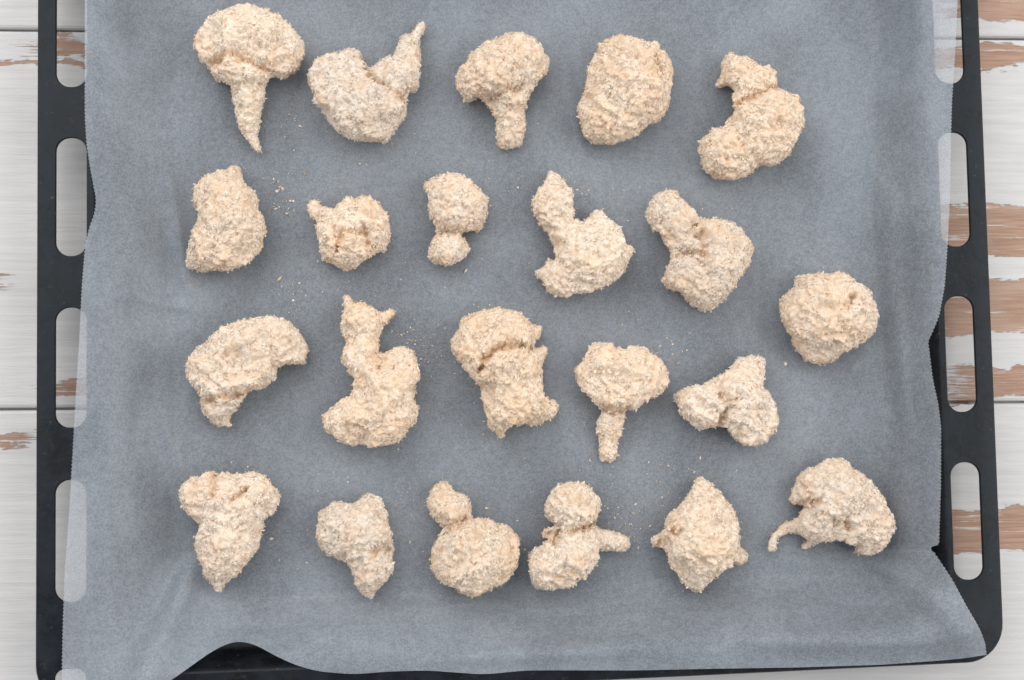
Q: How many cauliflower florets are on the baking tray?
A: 22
